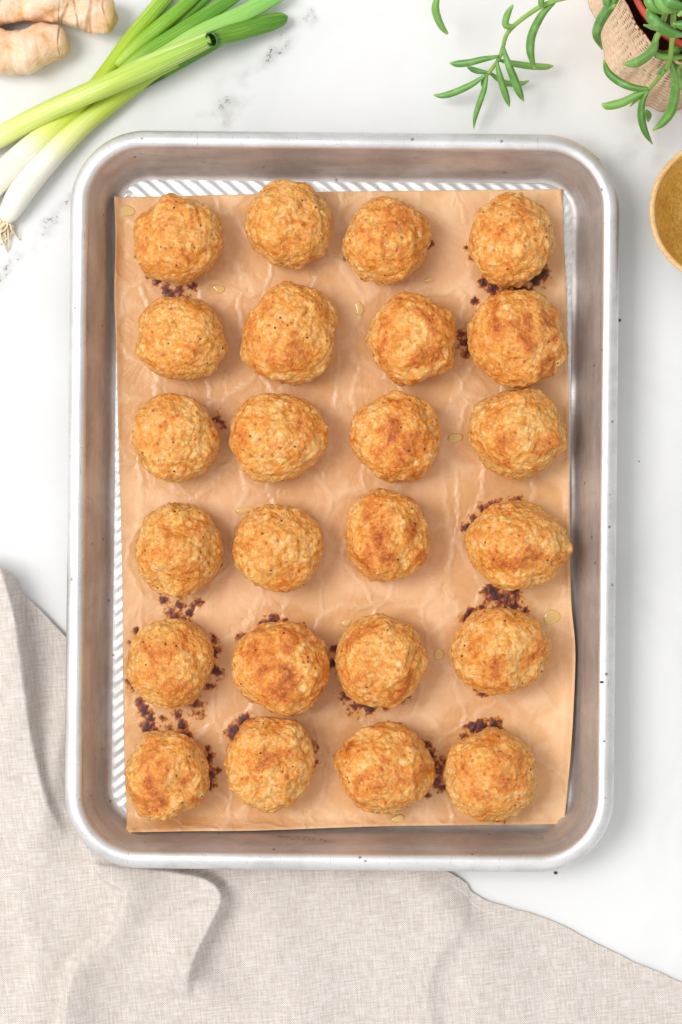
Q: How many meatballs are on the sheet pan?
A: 24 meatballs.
